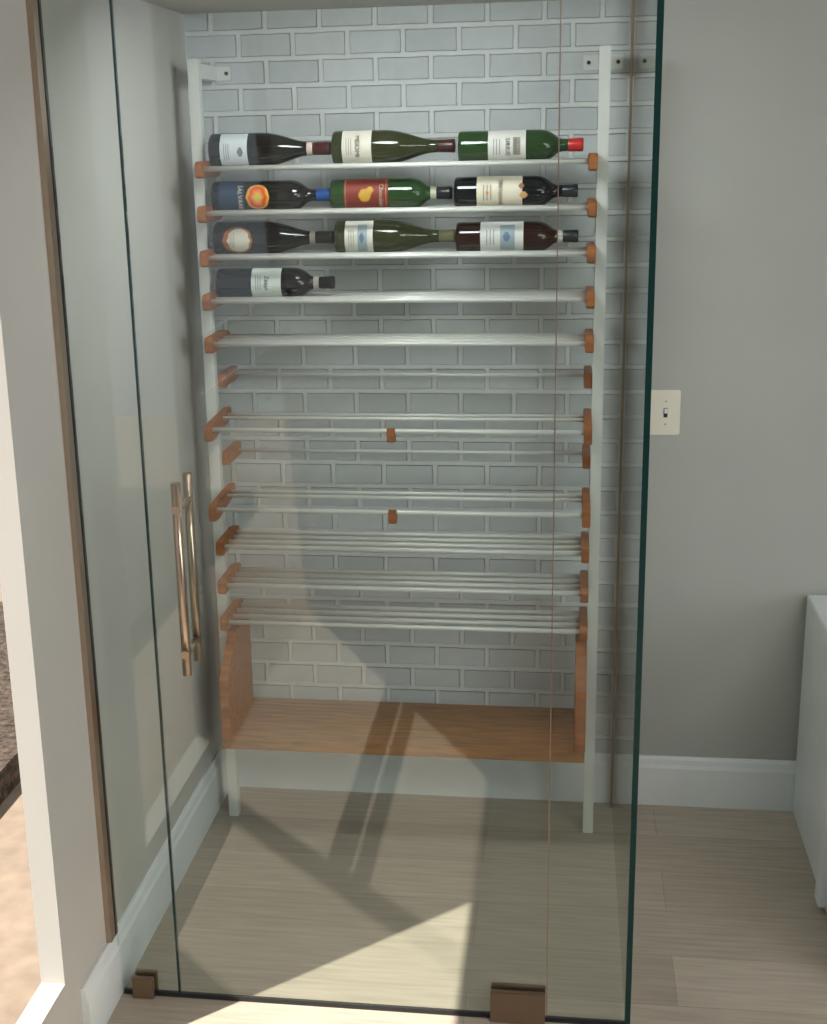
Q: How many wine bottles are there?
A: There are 10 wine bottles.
